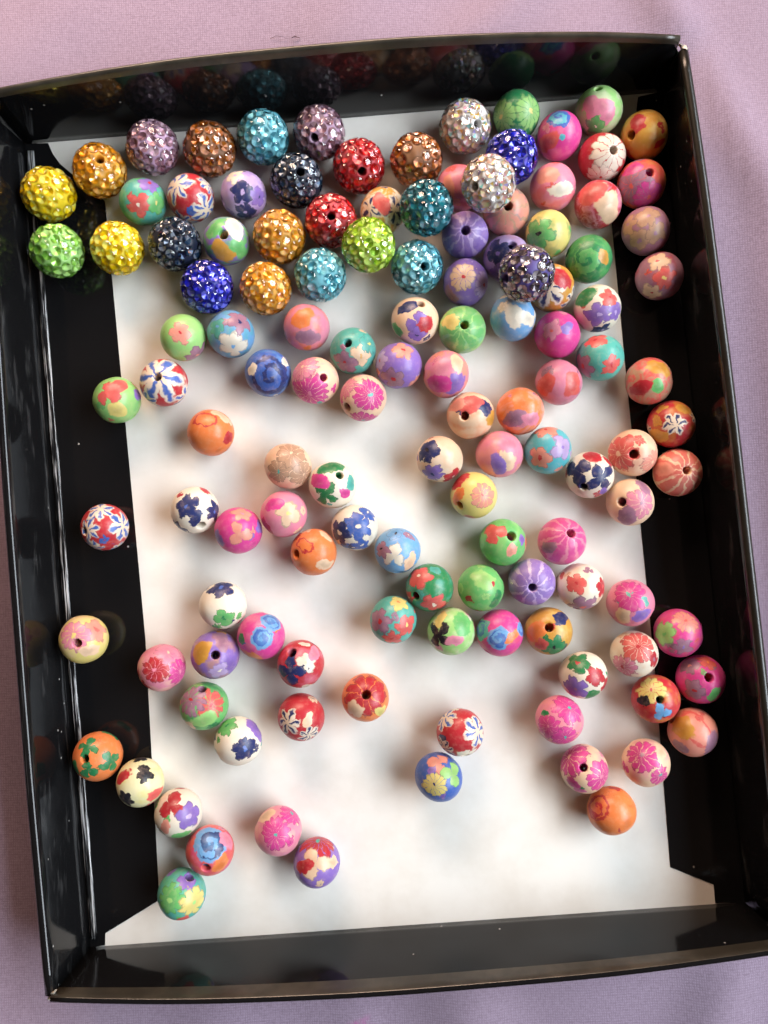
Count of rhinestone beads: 24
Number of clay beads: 103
